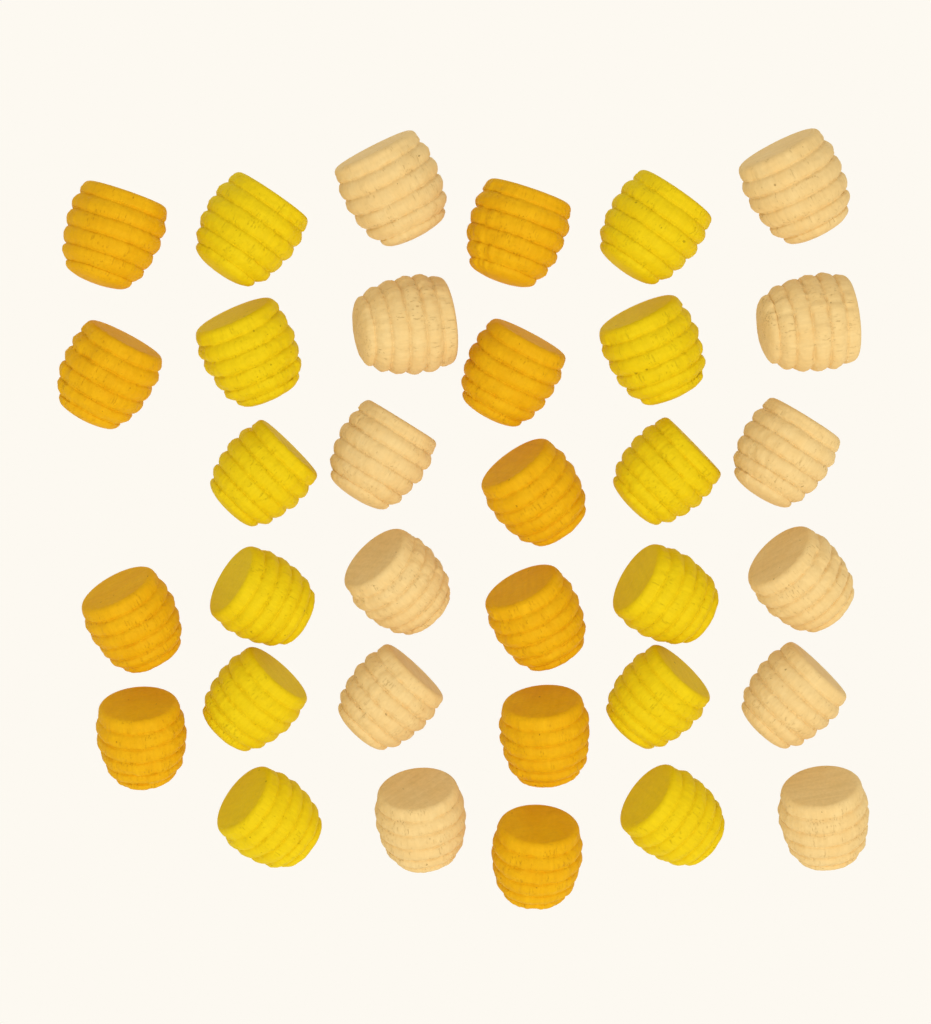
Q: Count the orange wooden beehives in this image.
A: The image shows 10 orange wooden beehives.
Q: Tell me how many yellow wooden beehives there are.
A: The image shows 12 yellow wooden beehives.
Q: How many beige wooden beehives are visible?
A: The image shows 12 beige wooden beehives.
